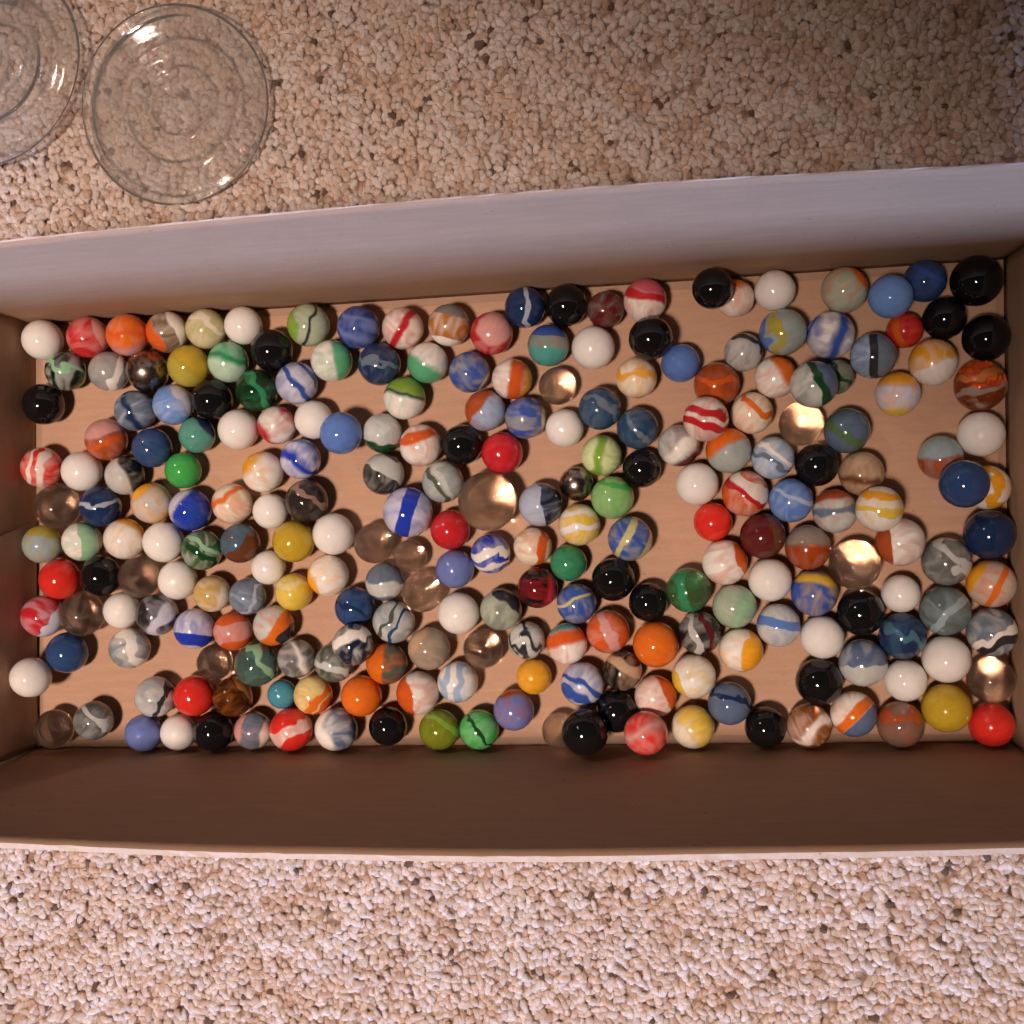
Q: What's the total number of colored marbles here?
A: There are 175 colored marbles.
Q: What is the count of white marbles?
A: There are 24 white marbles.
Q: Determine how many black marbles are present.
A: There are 22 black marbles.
